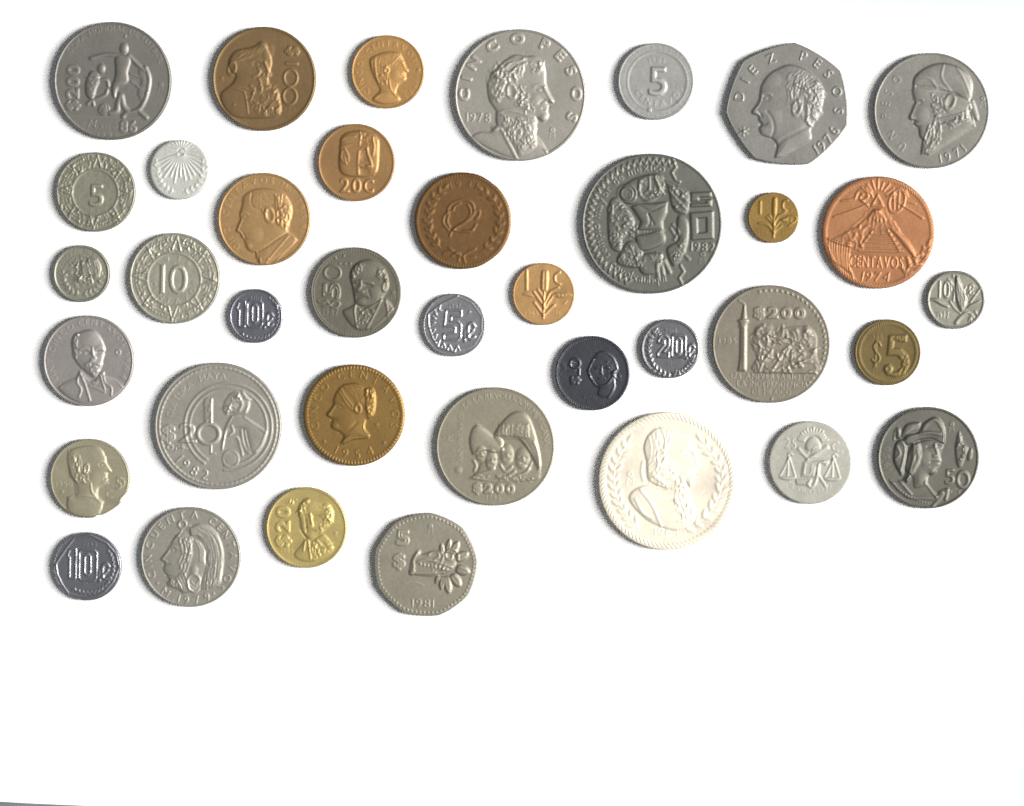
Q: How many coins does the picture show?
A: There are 38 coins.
